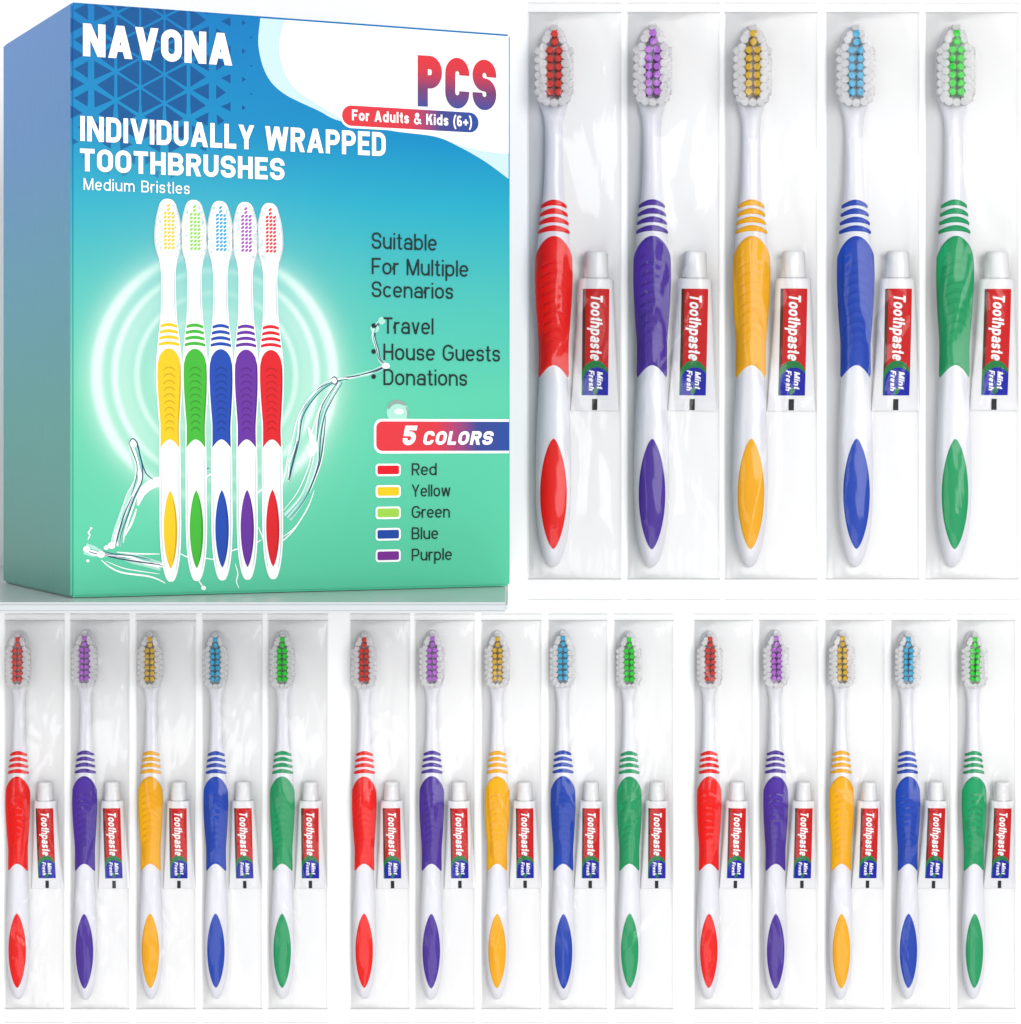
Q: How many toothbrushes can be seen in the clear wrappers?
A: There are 20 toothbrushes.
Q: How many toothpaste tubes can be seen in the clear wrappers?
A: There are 20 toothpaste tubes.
